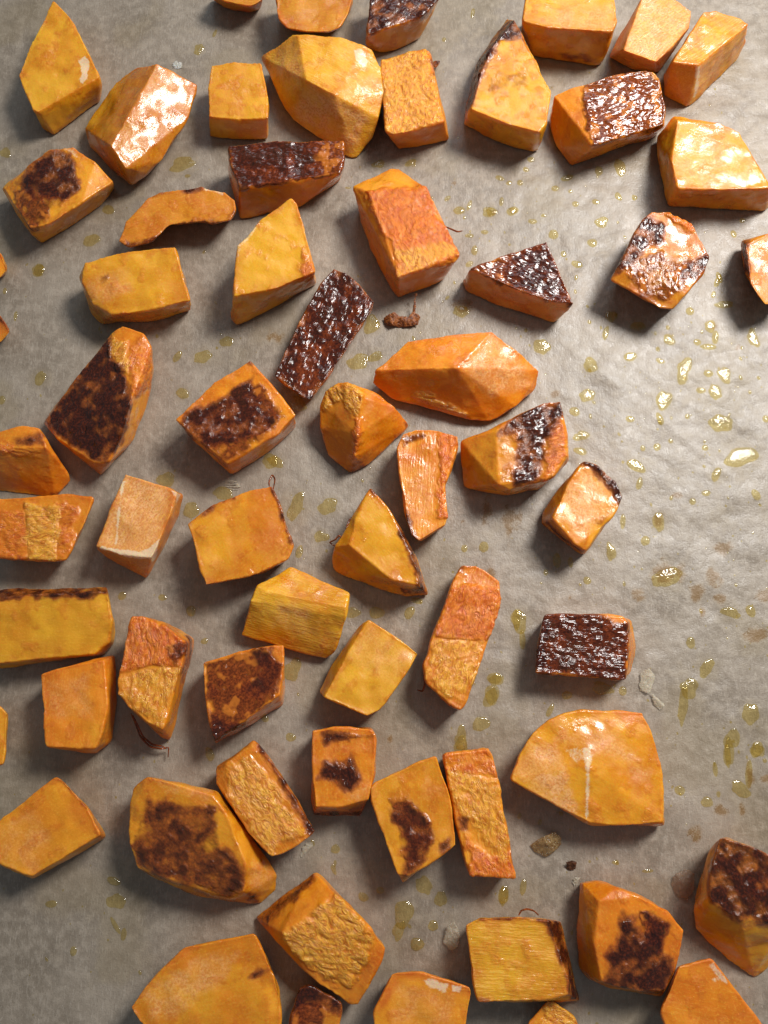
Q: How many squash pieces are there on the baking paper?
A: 63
